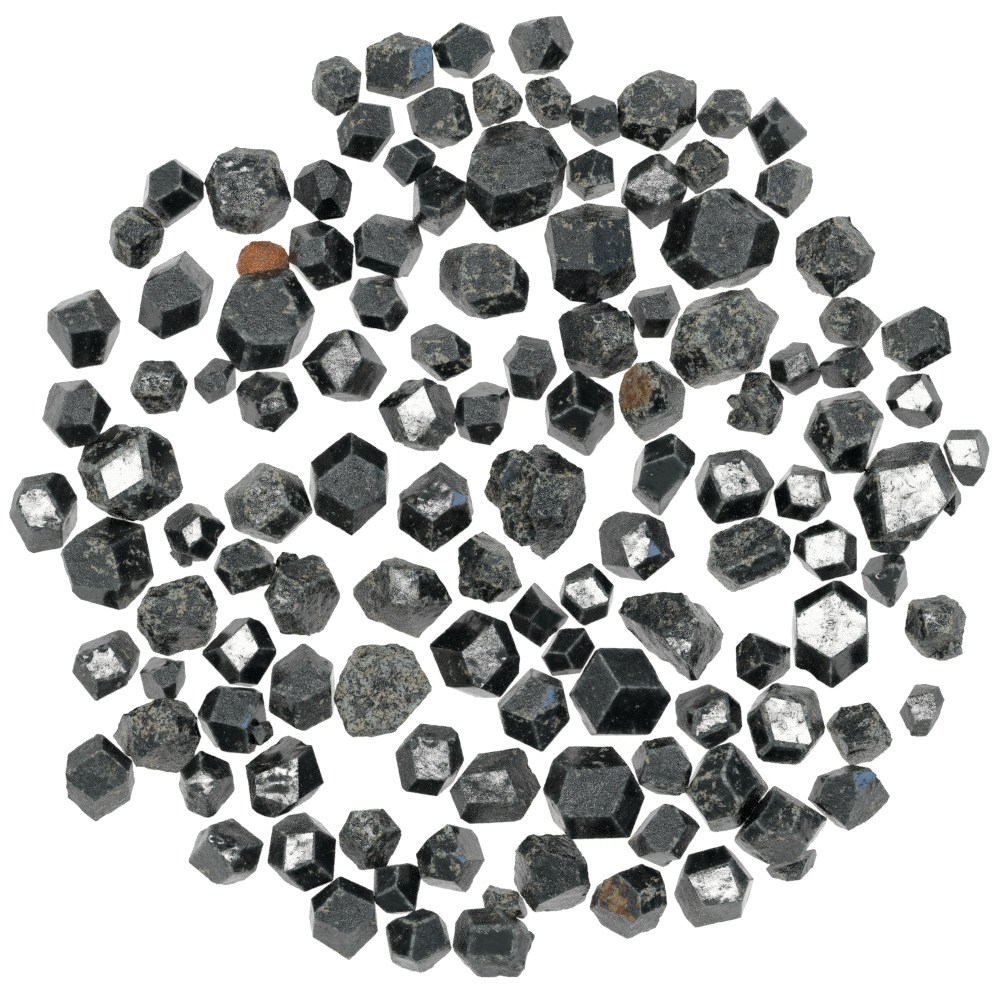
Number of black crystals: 121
